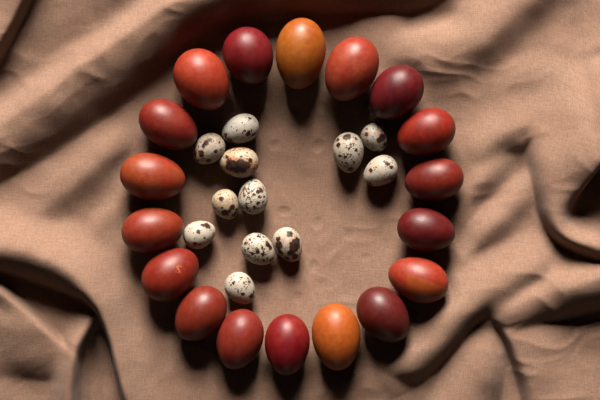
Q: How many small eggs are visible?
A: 12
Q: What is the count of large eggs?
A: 18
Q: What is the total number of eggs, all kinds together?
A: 30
